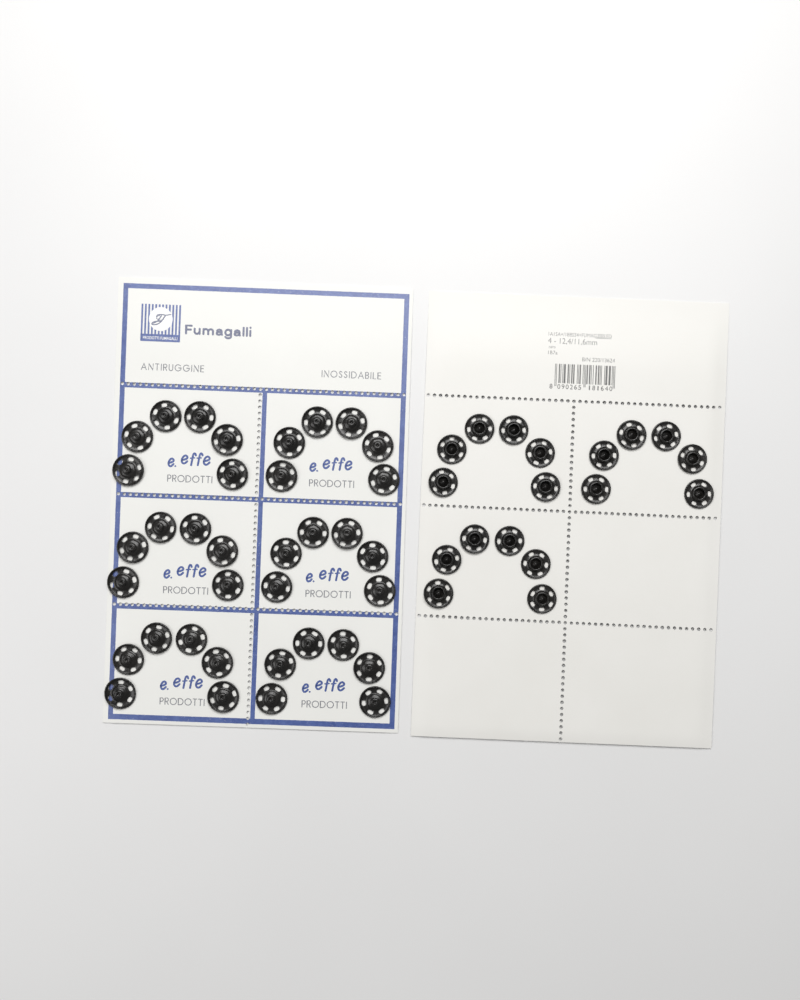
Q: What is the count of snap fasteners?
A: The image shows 54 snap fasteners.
